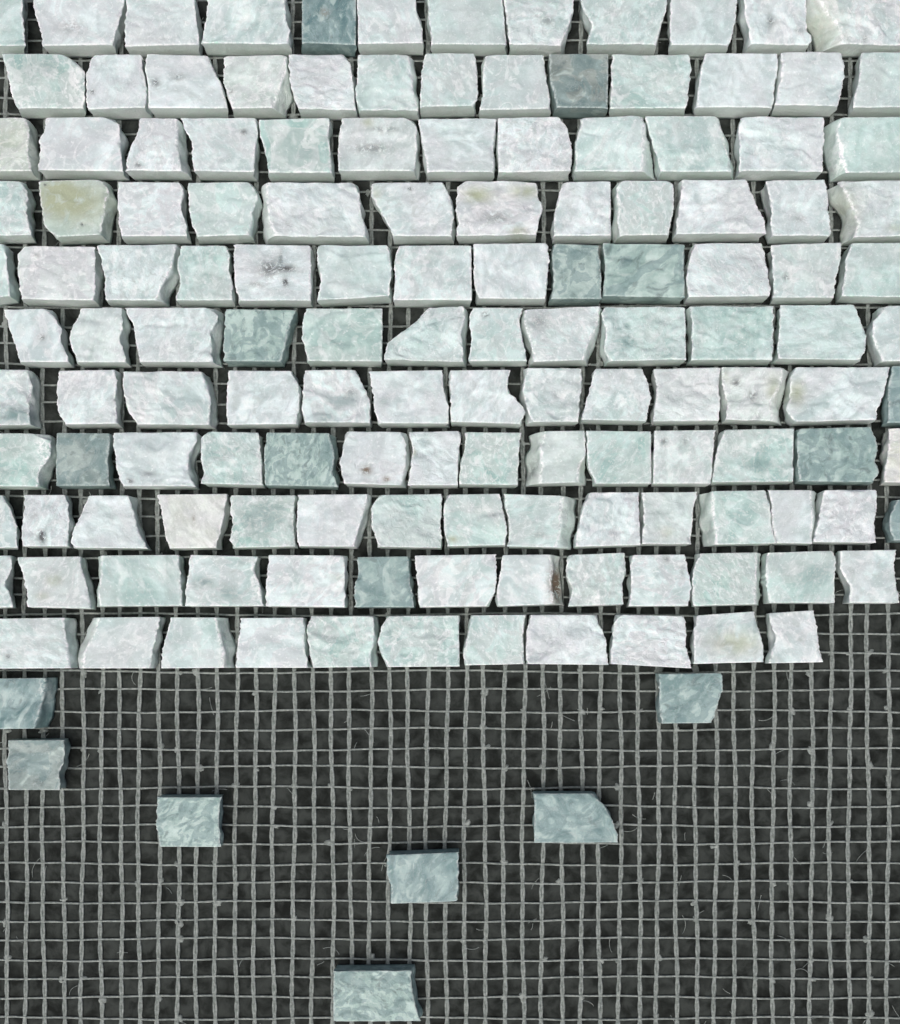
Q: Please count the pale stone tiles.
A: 129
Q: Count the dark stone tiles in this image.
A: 18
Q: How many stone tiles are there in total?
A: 147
